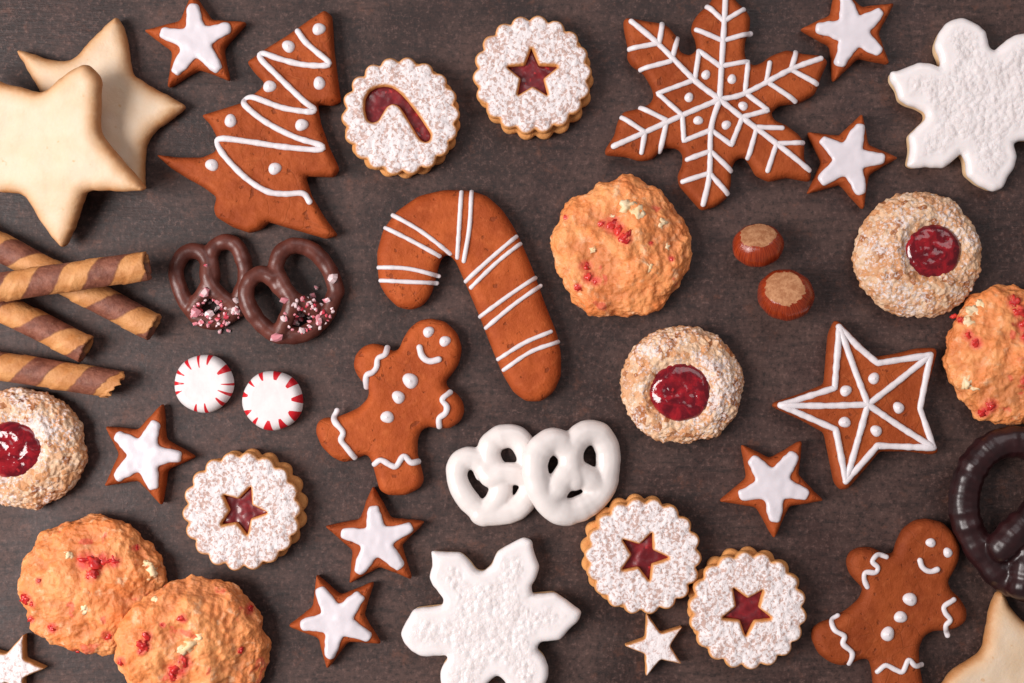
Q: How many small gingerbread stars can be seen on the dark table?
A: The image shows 7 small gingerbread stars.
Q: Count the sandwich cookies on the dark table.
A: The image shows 5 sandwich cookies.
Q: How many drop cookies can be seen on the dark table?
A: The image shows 4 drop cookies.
